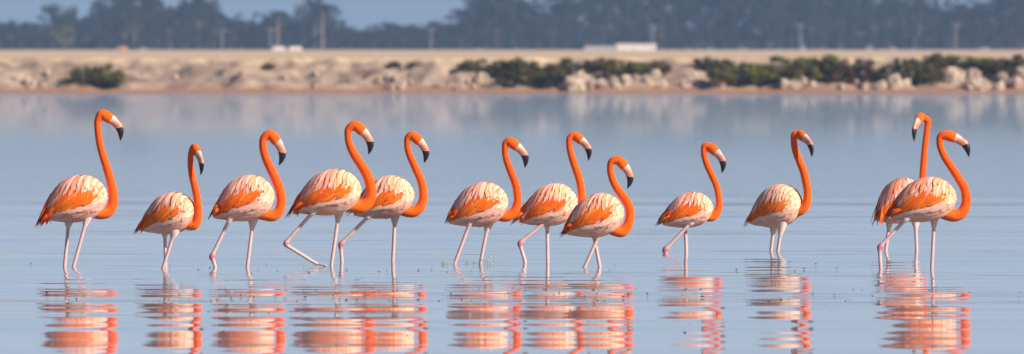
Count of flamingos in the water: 12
